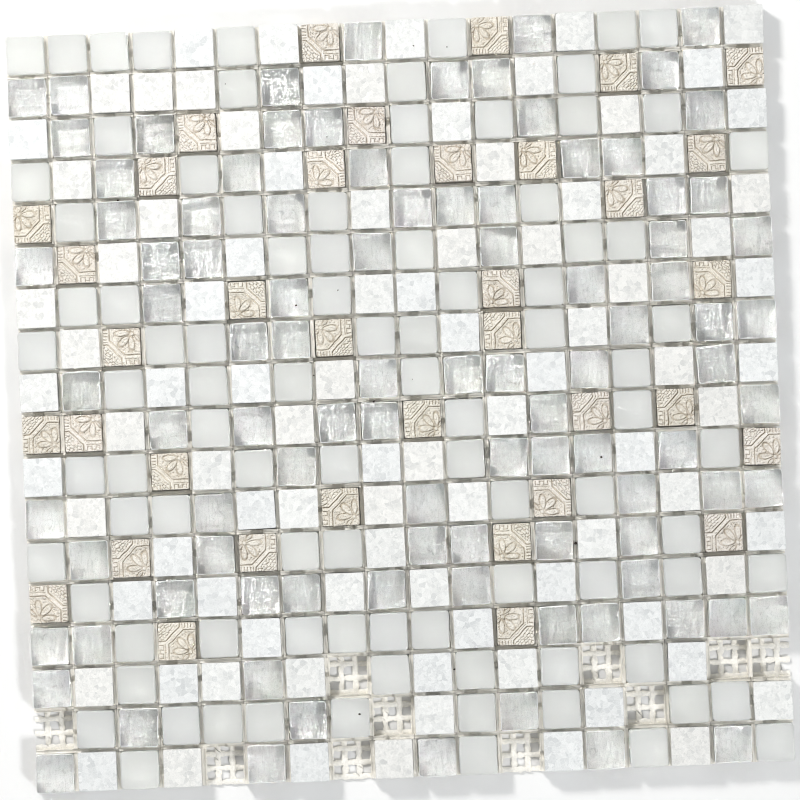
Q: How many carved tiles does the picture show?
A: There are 36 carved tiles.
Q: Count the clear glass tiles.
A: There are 96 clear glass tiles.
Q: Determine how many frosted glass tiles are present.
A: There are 92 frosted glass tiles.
